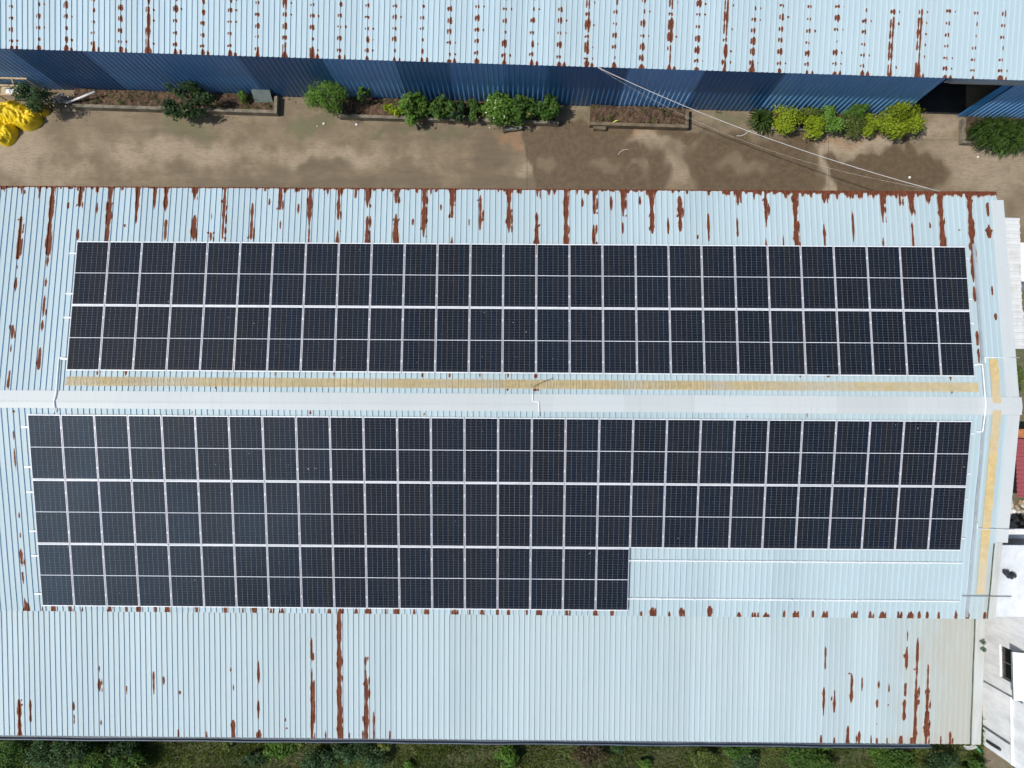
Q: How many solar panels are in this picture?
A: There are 128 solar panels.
